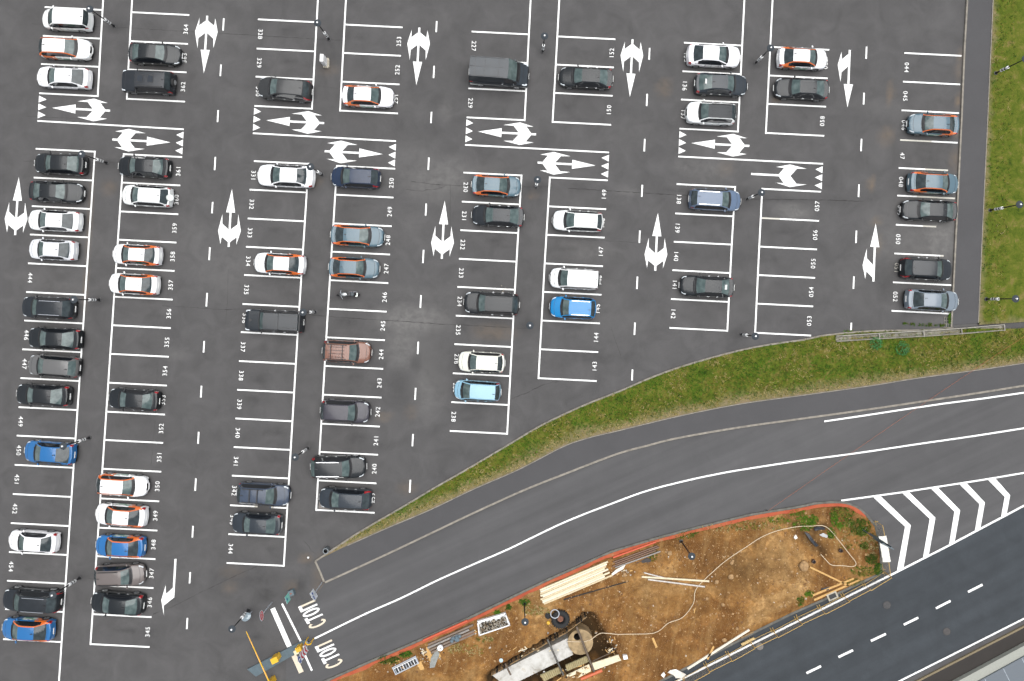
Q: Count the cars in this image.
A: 63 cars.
